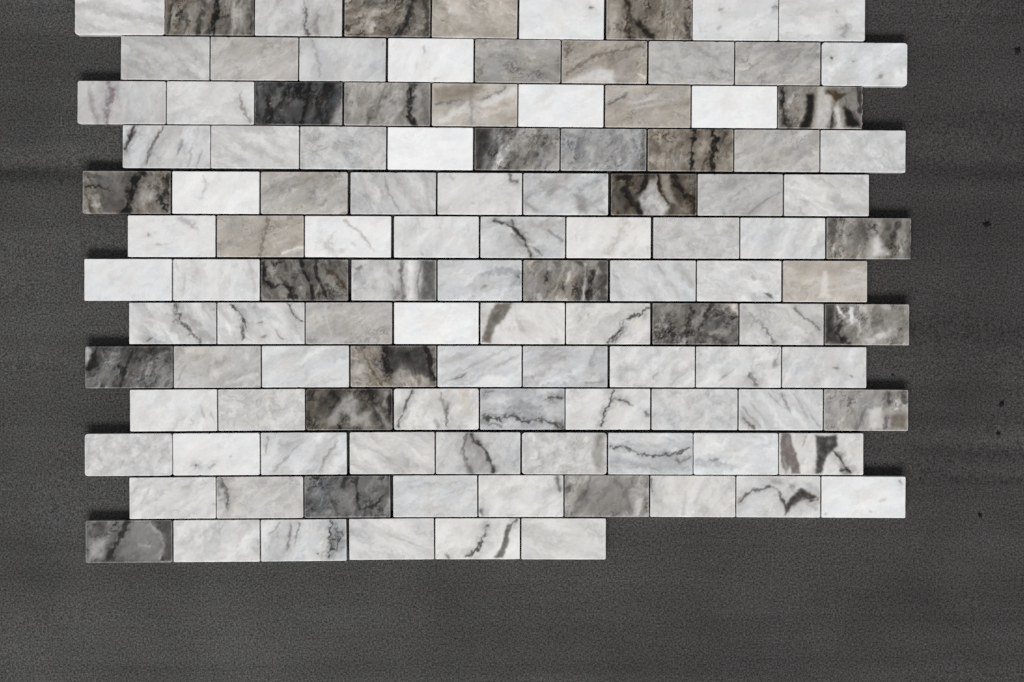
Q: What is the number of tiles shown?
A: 114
